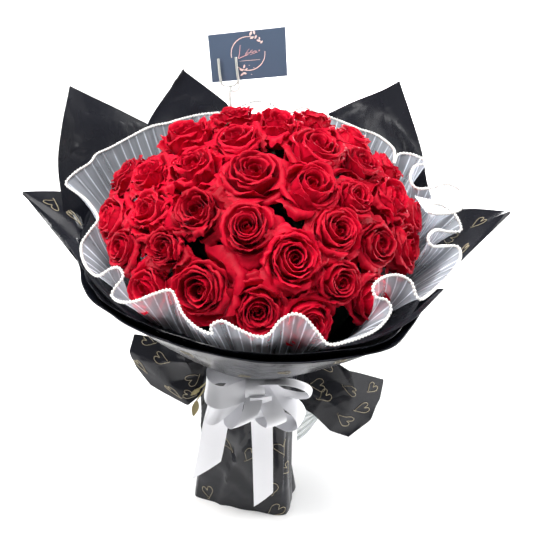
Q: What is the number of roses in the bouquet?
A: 33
